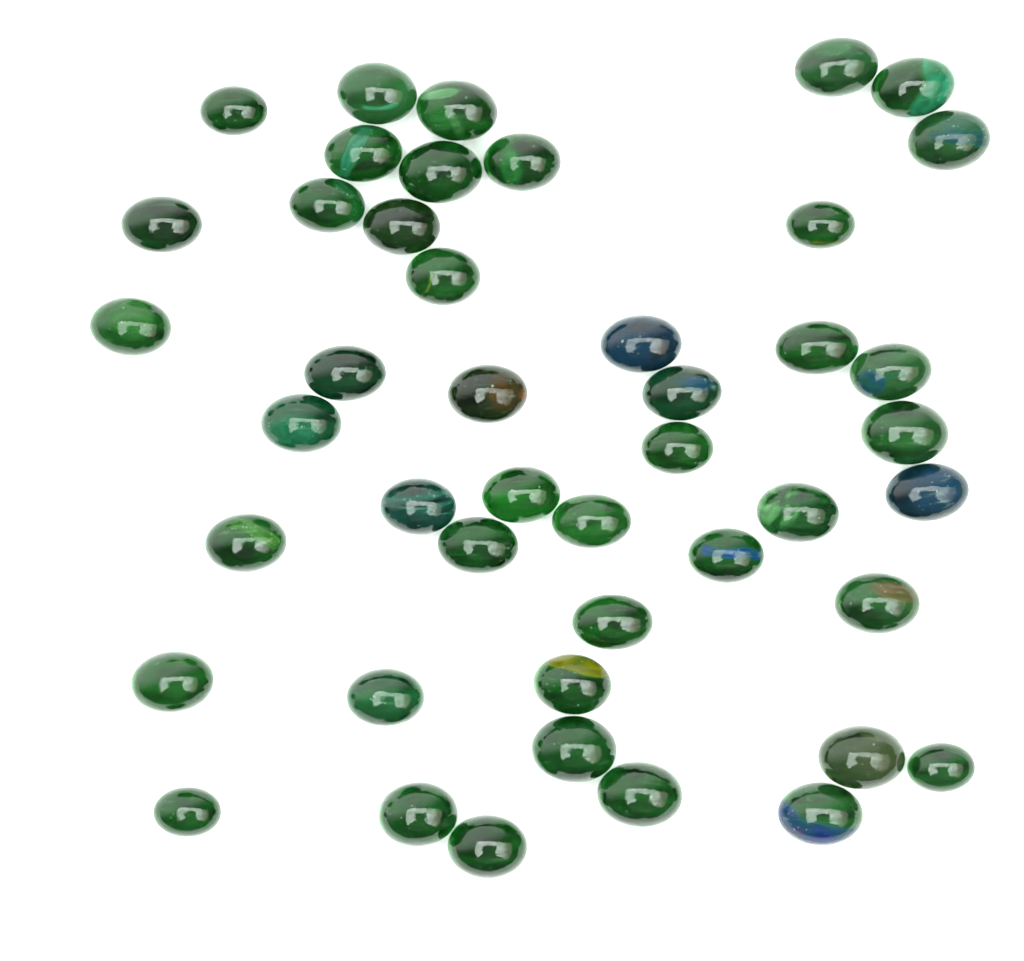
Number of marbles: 45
